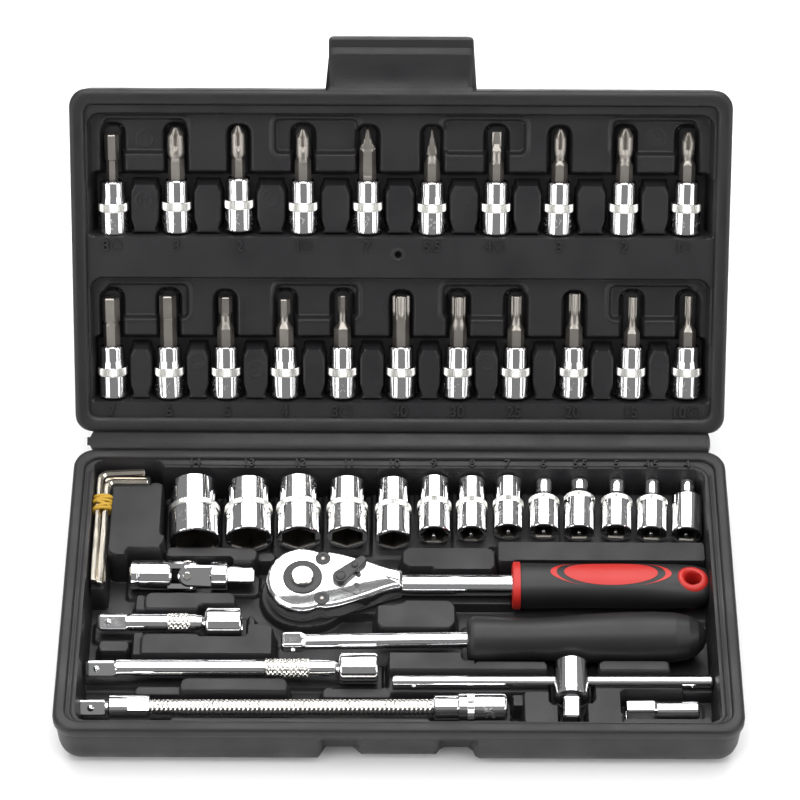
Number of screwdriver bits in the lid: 21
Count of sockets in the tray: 13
